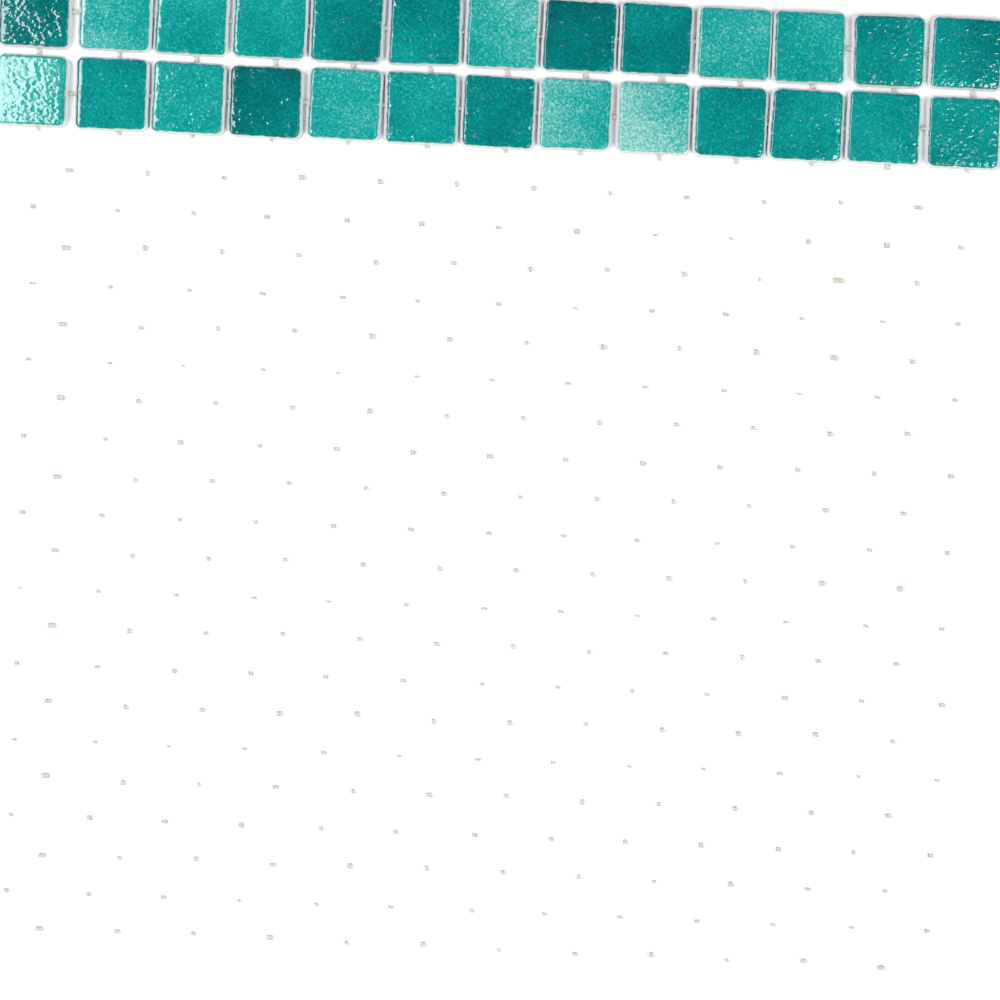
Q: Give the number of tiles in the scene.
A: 26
